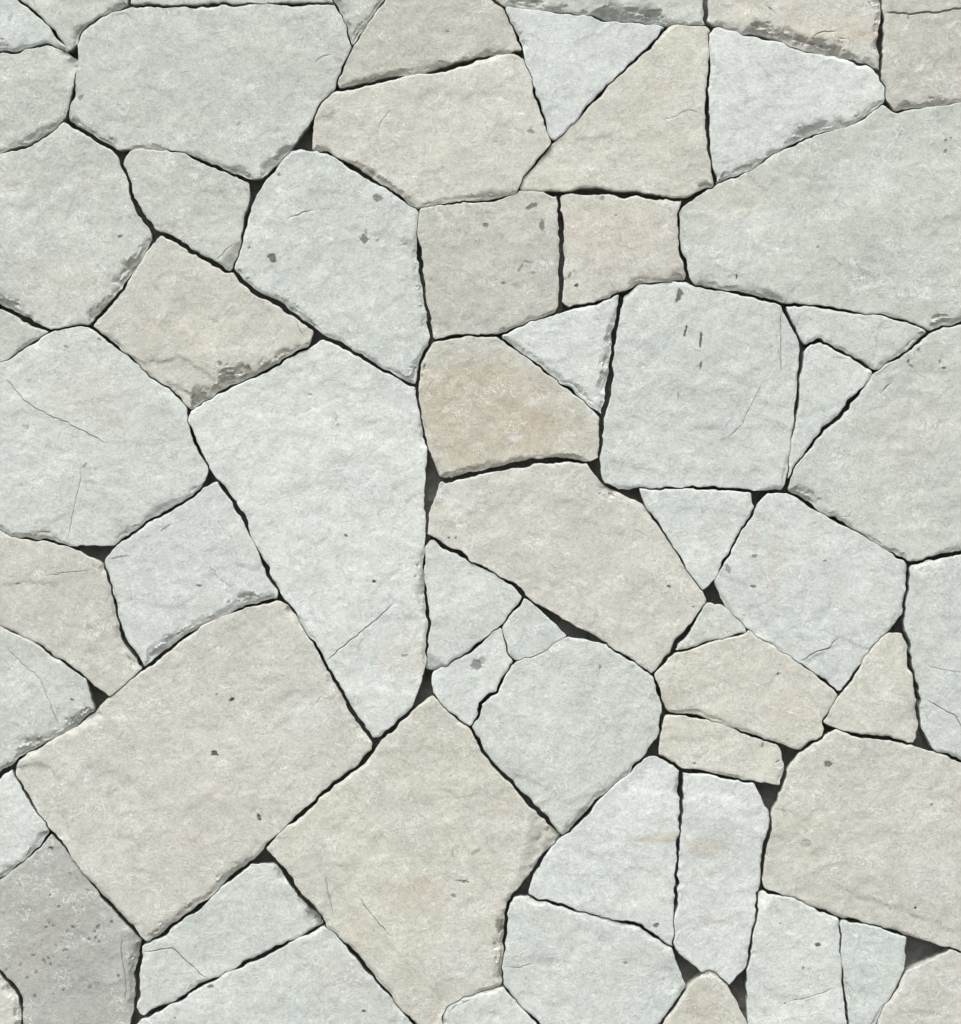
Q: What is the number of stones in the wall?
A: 61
